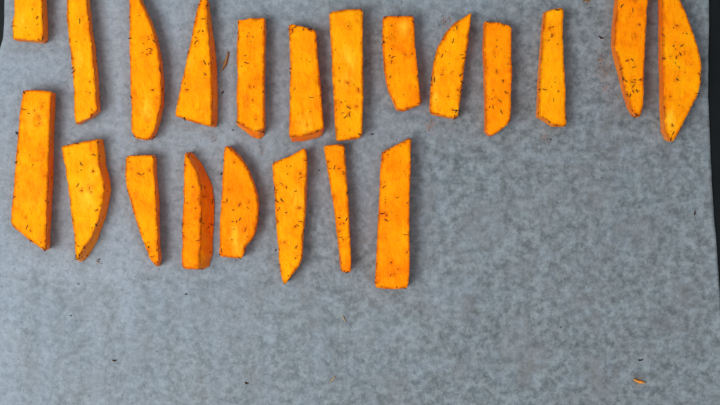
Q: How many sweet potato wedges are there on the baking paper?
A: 21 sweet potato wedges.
